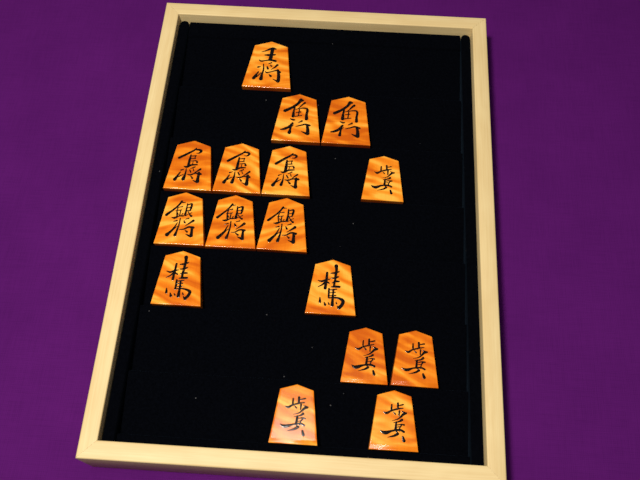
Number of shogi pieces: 16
